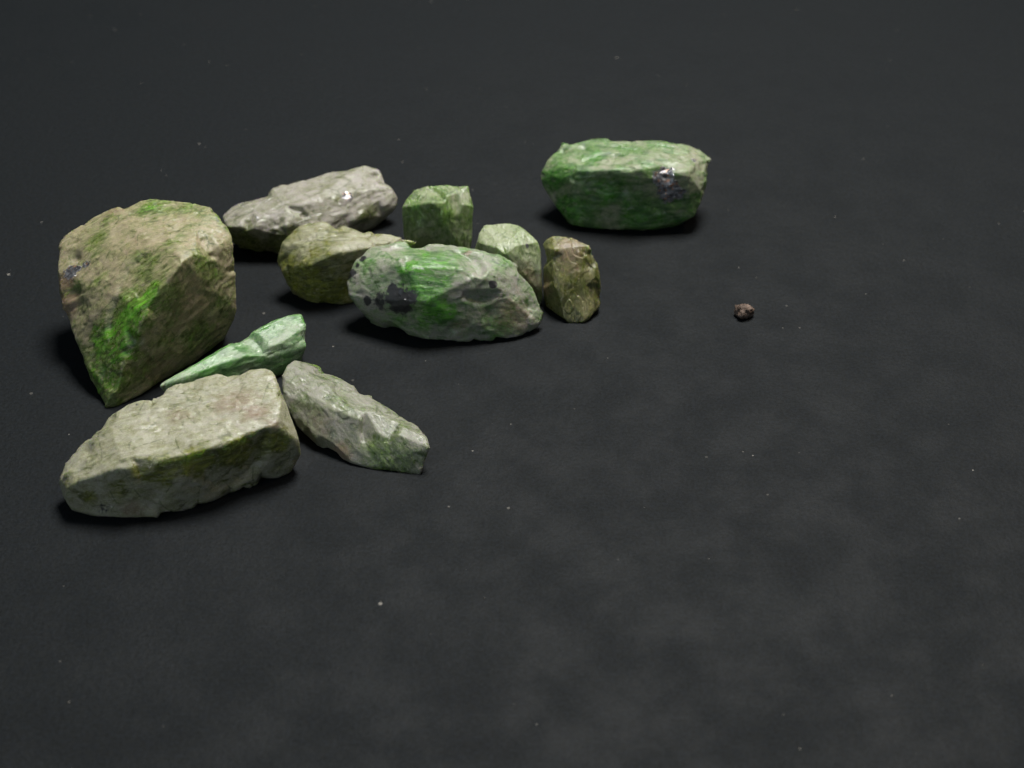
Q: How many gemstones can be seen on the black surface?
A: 11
